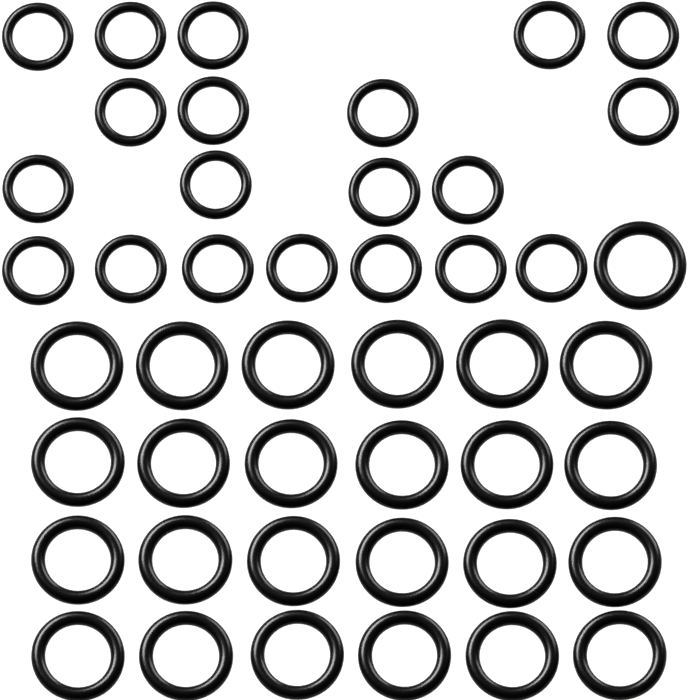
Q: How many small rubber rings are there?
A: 20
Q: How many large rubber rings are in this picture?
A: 25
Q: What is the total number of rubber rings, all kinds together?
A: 45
